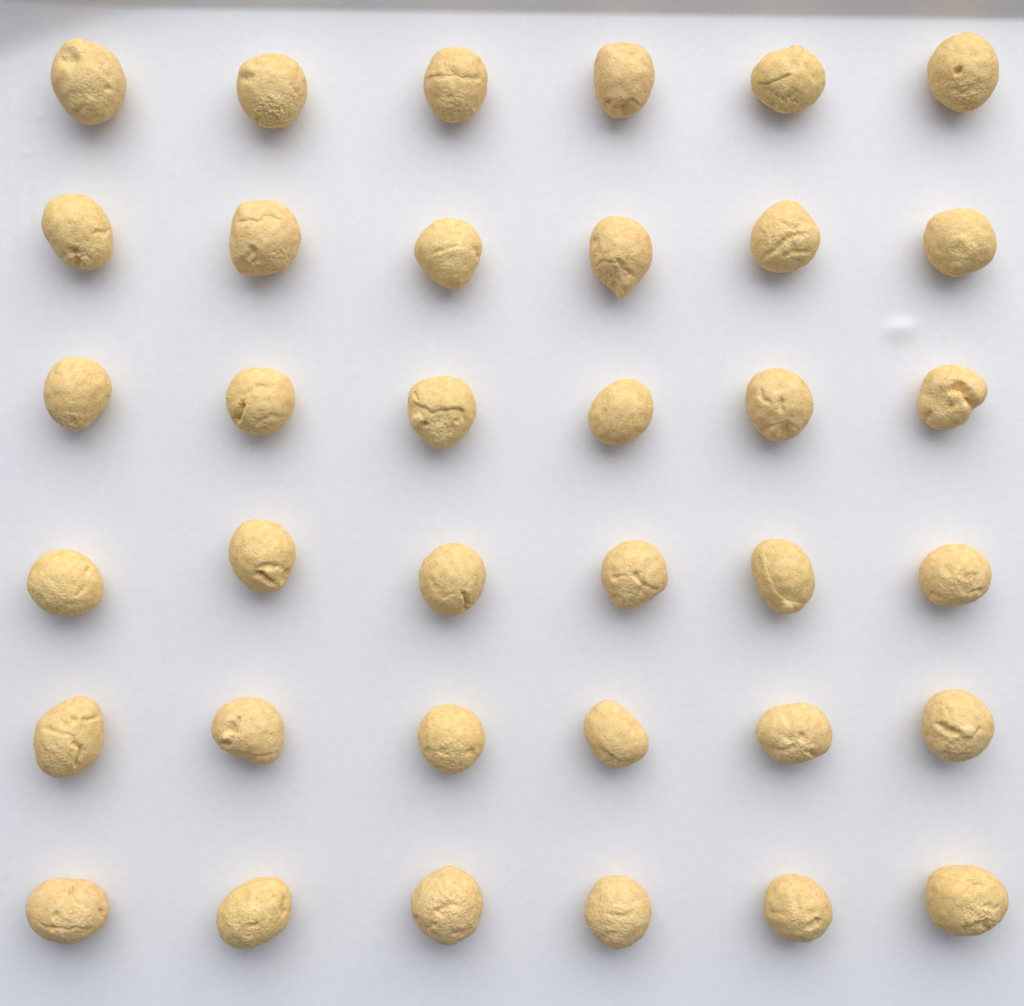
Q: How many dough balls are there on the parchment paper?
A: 36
